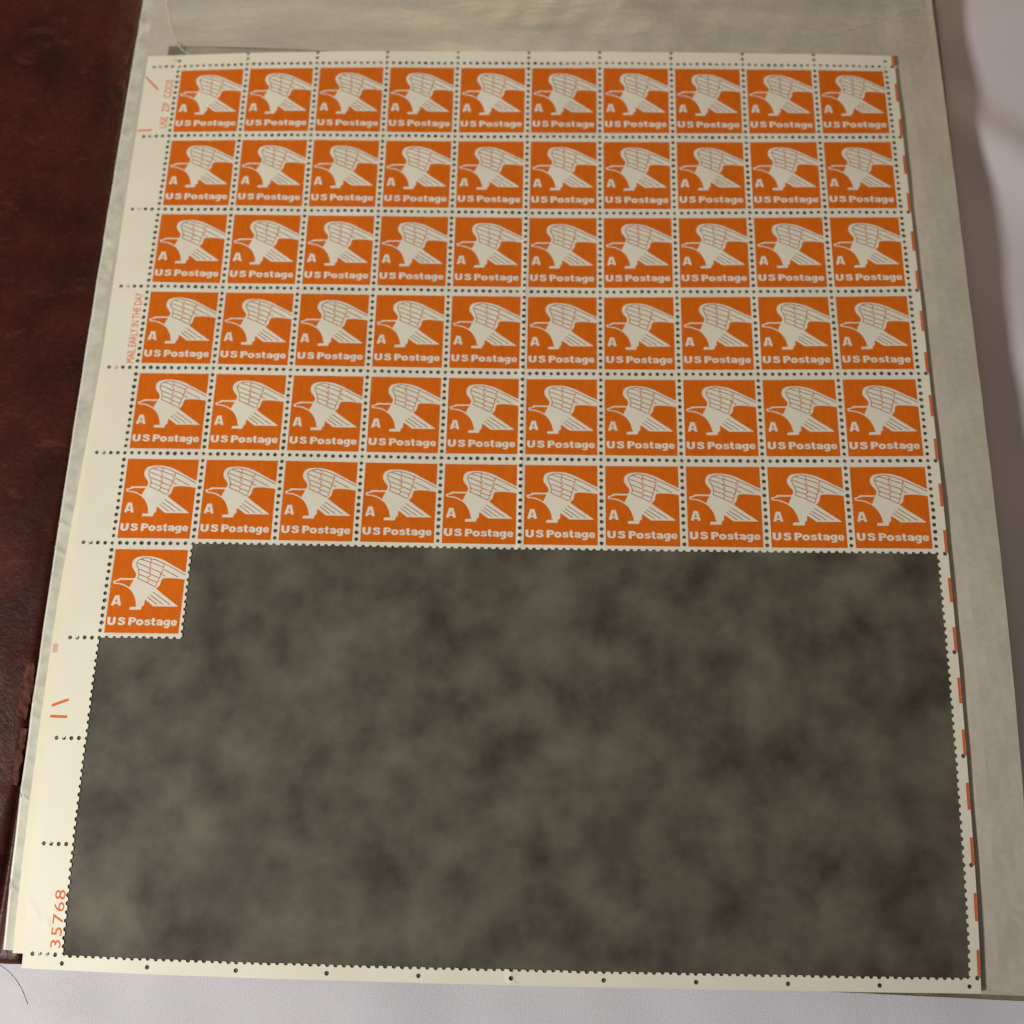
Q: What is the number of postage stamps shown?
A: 61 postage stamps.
